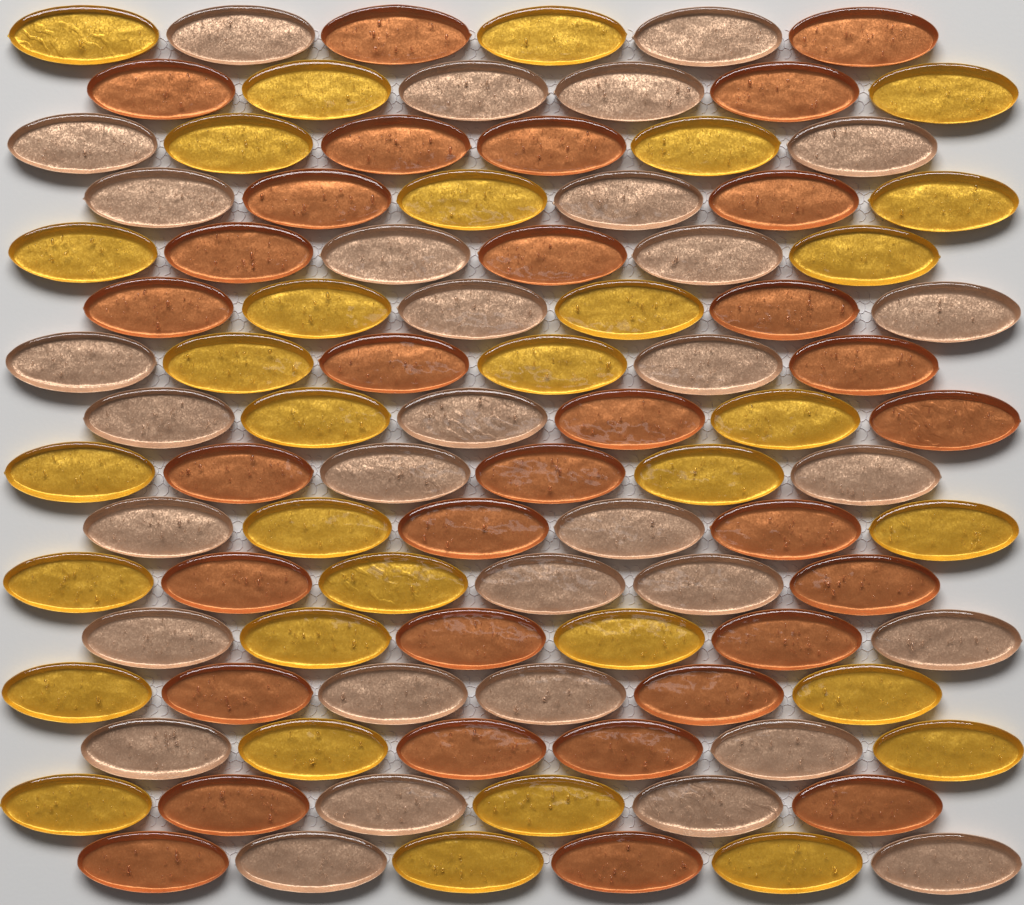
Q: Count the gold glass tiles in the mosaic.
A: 32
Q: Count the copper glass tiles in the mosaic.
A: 32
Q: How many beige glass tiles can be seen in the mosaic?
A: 32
